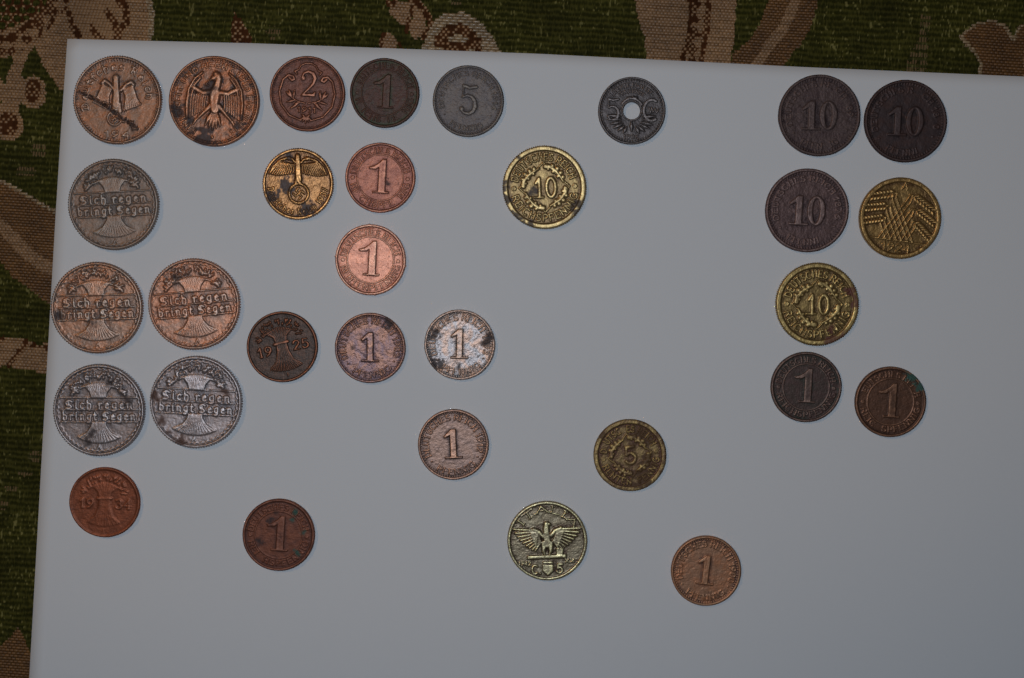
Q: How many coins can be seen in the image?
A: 31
